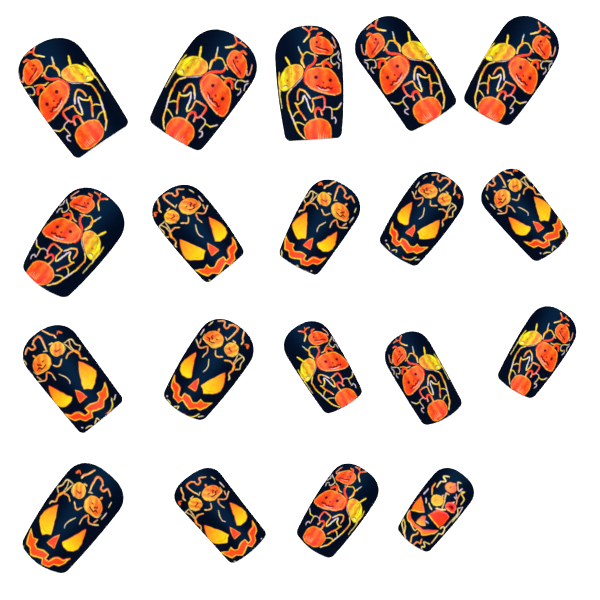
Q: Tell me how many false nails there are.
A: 19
